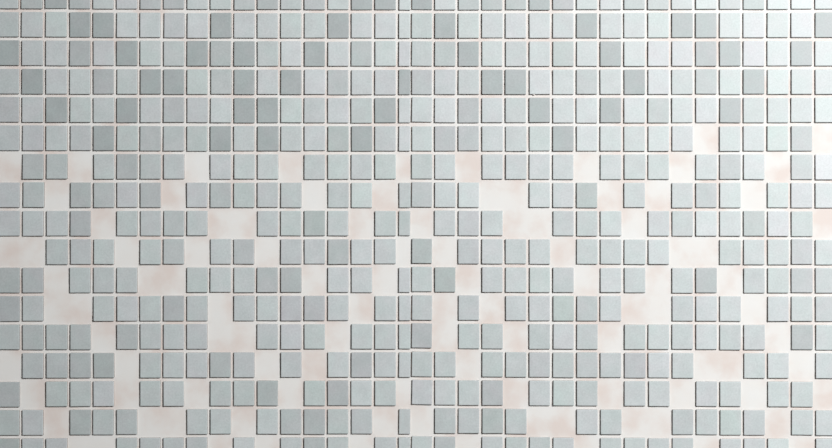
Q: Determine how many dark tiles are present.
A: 46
